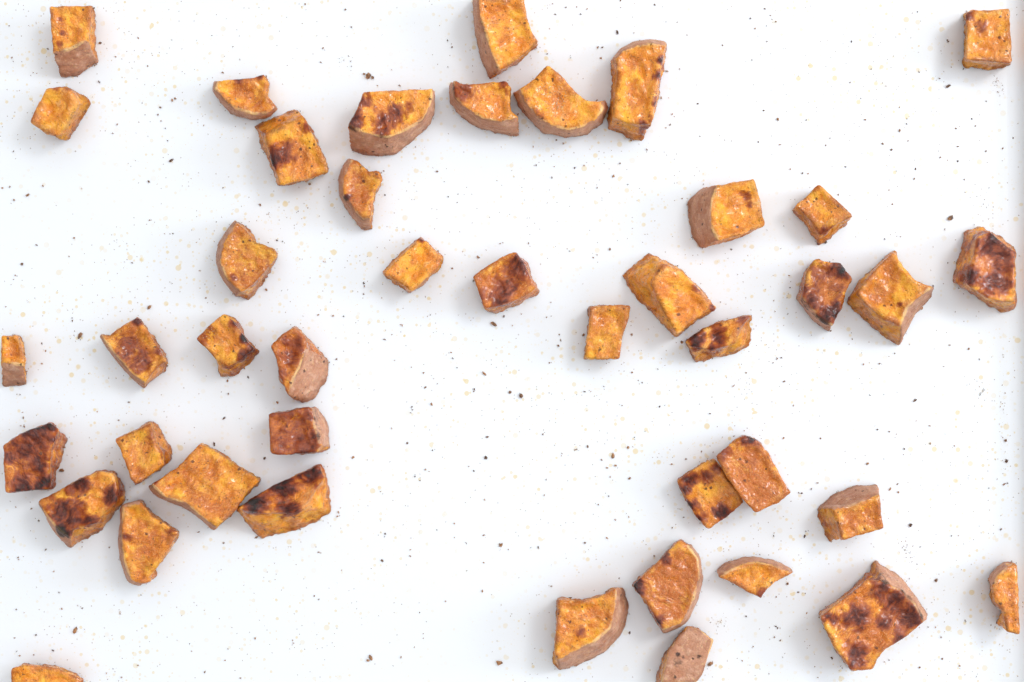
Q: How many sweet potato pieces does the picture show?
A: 43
